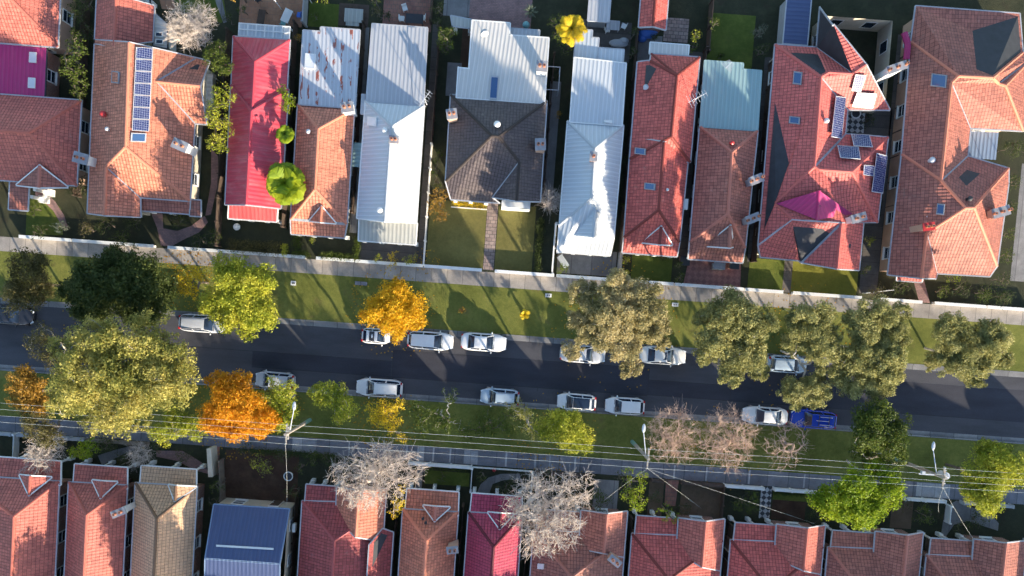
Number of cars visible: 15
